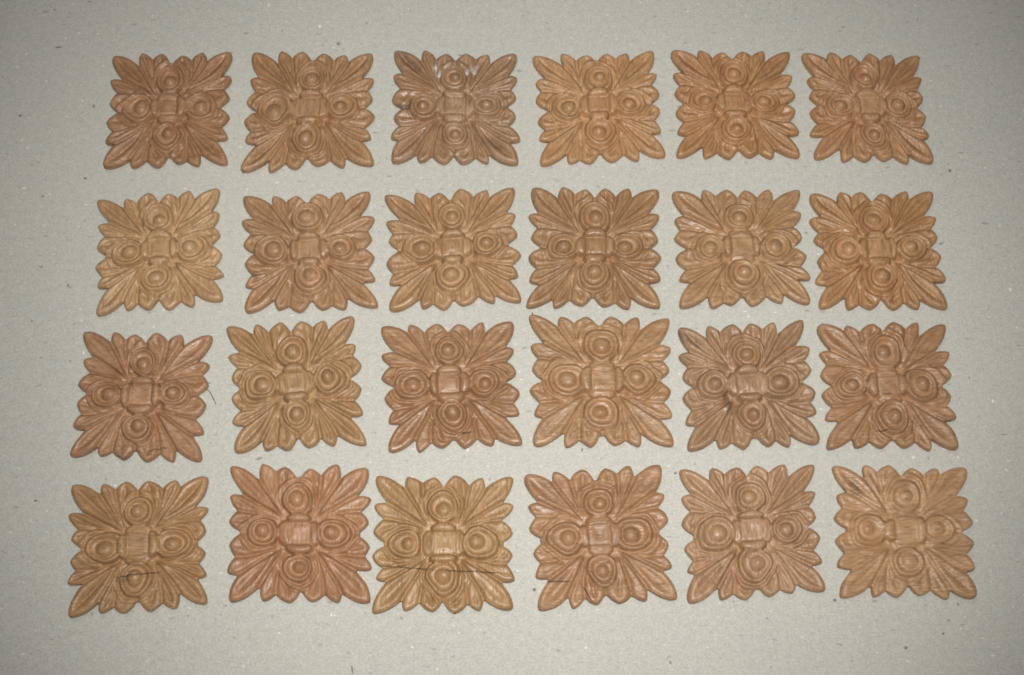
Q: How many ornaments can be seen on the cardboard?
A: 24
